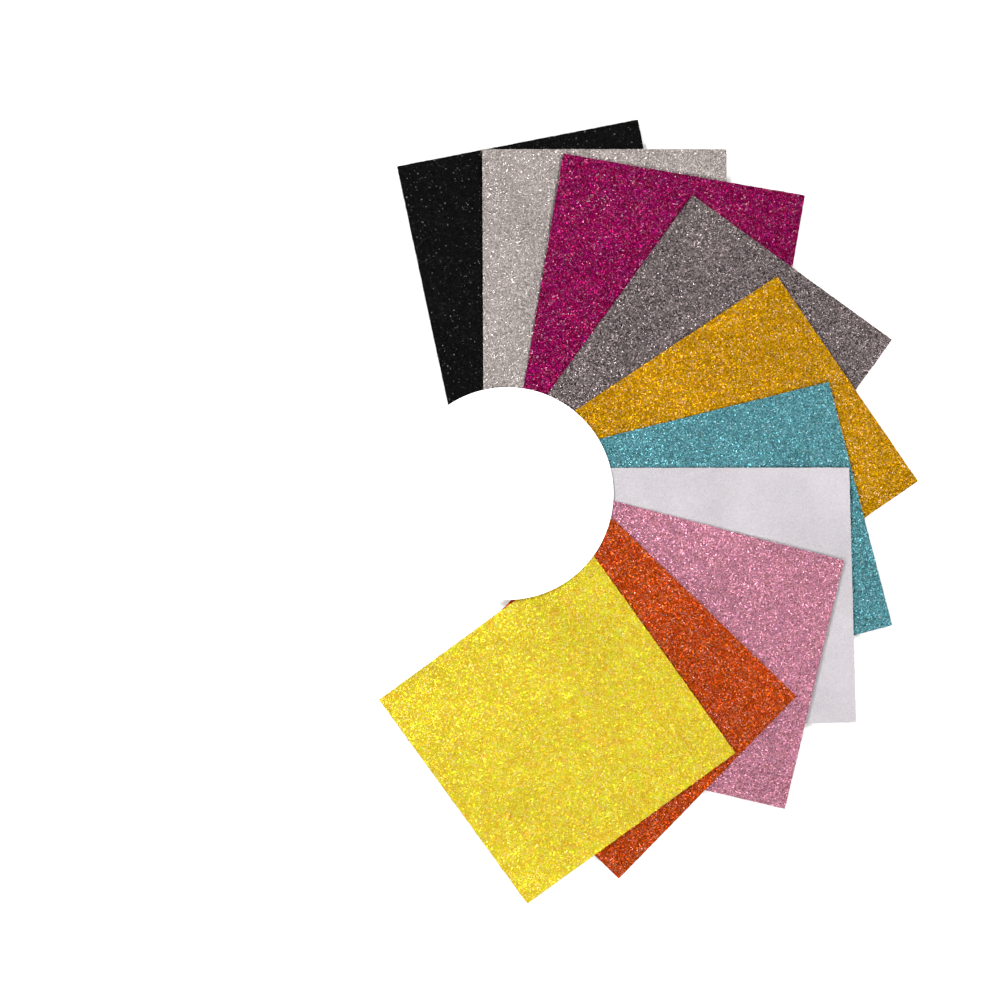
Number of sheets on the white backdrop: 10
